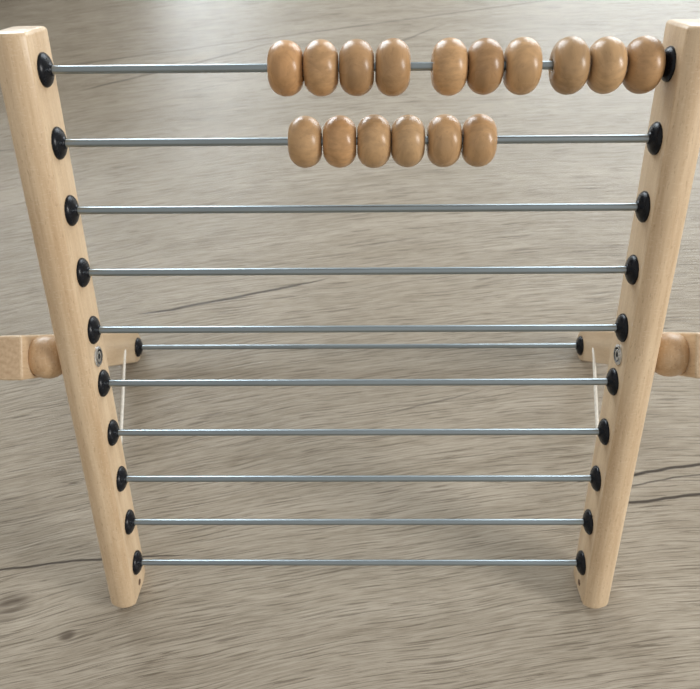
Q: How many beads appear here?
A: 16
